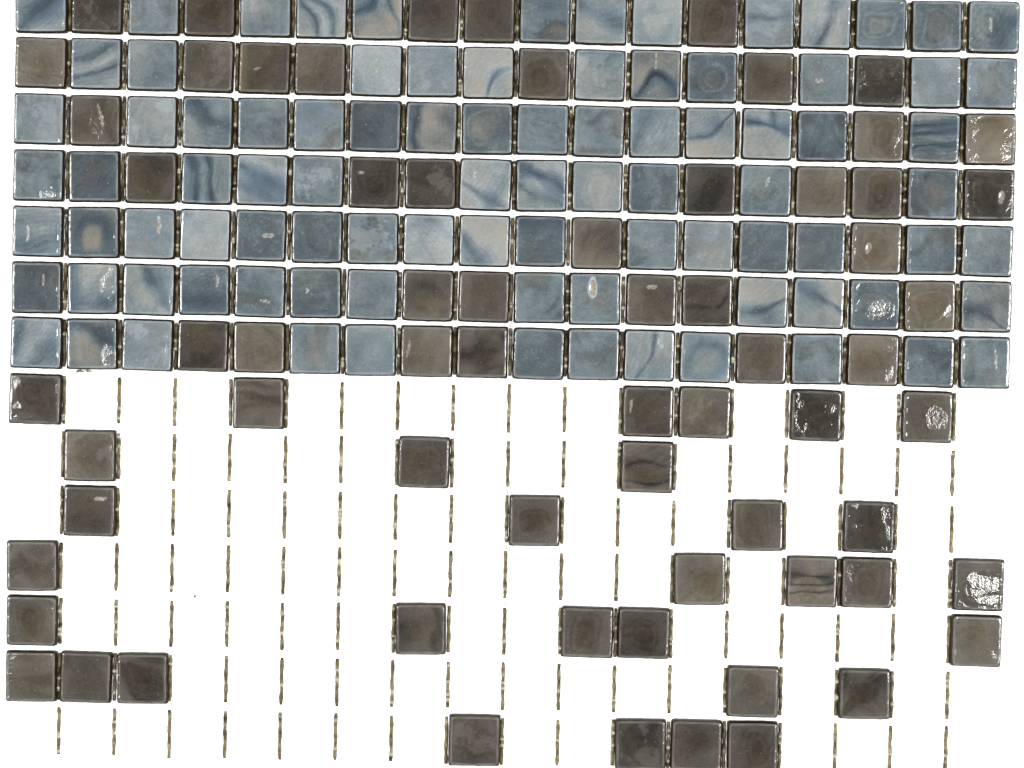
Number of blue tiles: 91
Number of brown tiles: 67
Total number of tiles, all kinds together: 158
